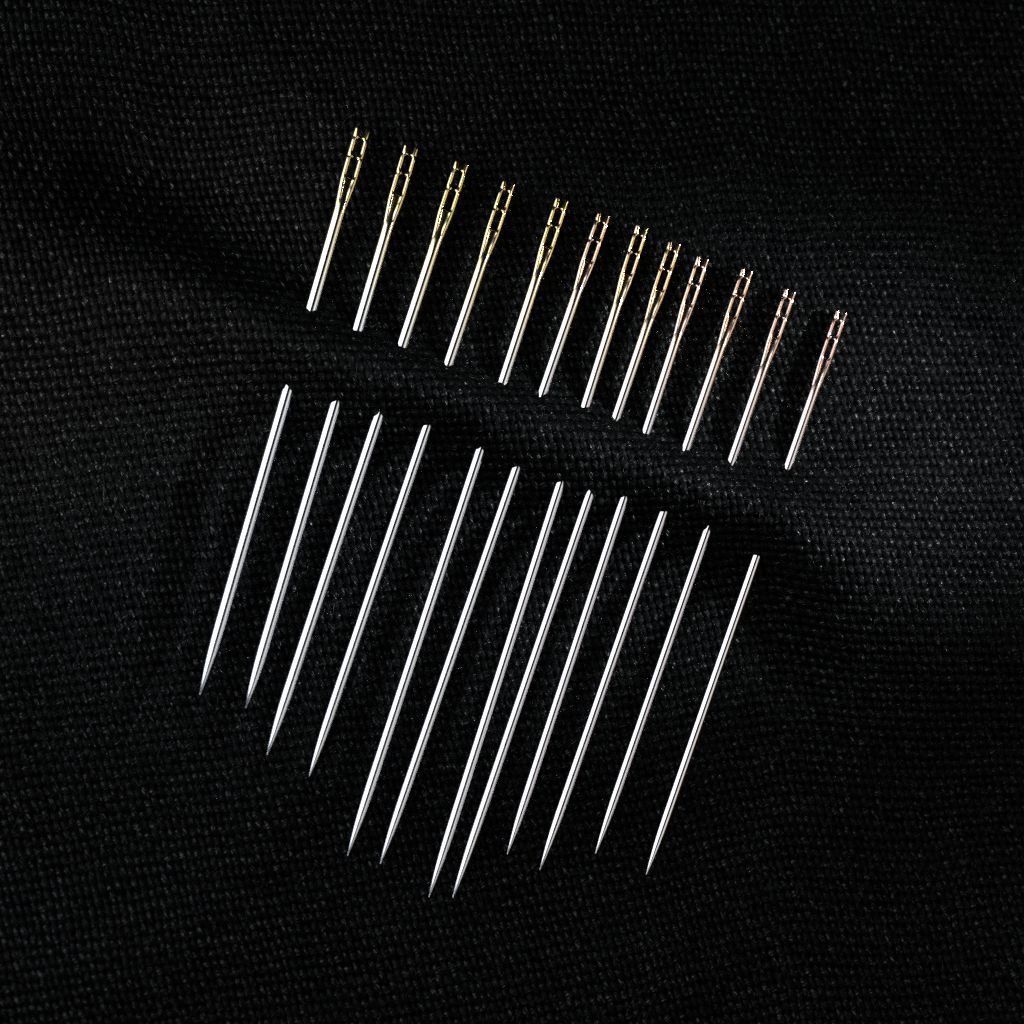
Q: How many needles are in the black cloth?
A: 12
